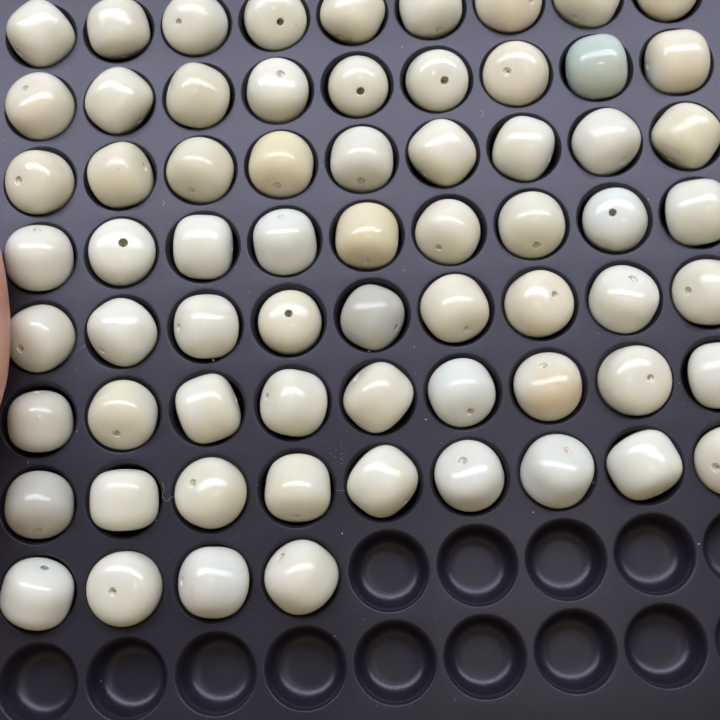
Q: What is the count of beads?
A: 67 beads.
